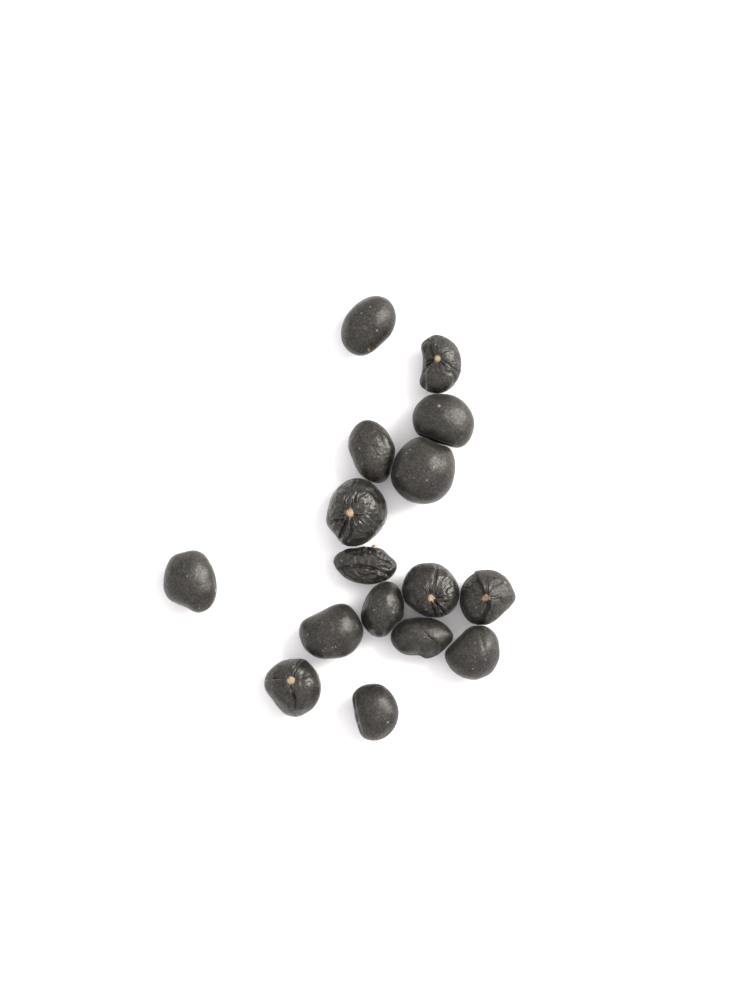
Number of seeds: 16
